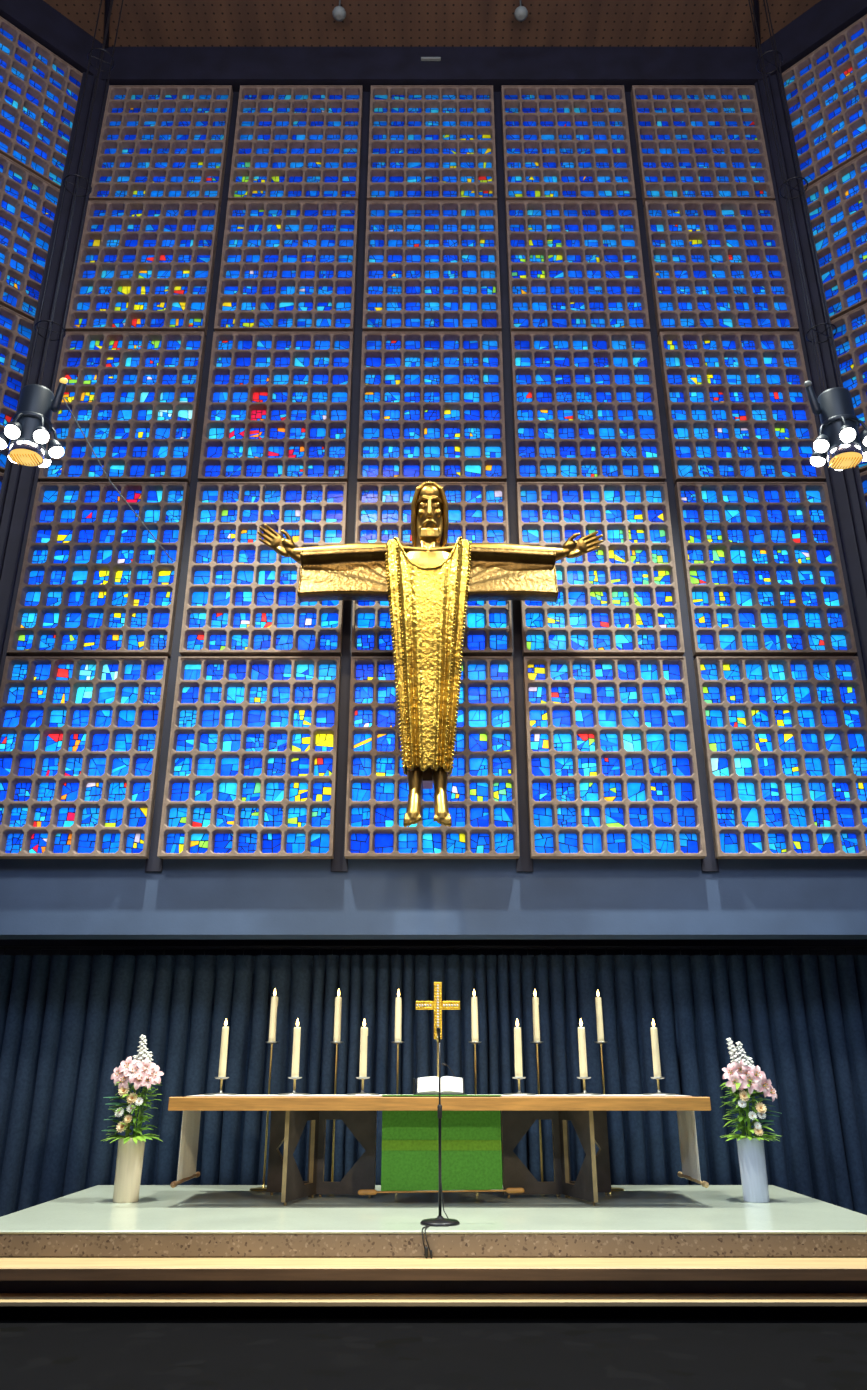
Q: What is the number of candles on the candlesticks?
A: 12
